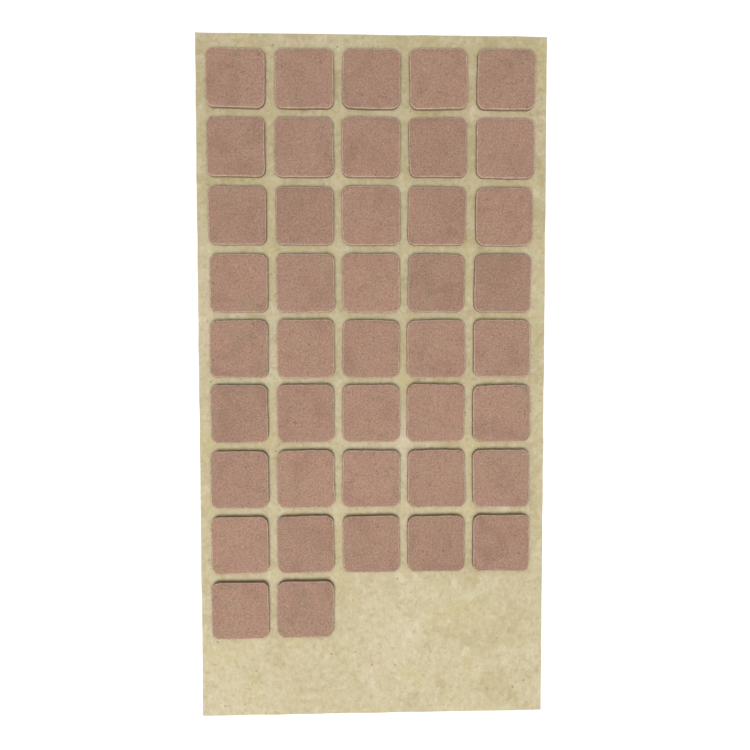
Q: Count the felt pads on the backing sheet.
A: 42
